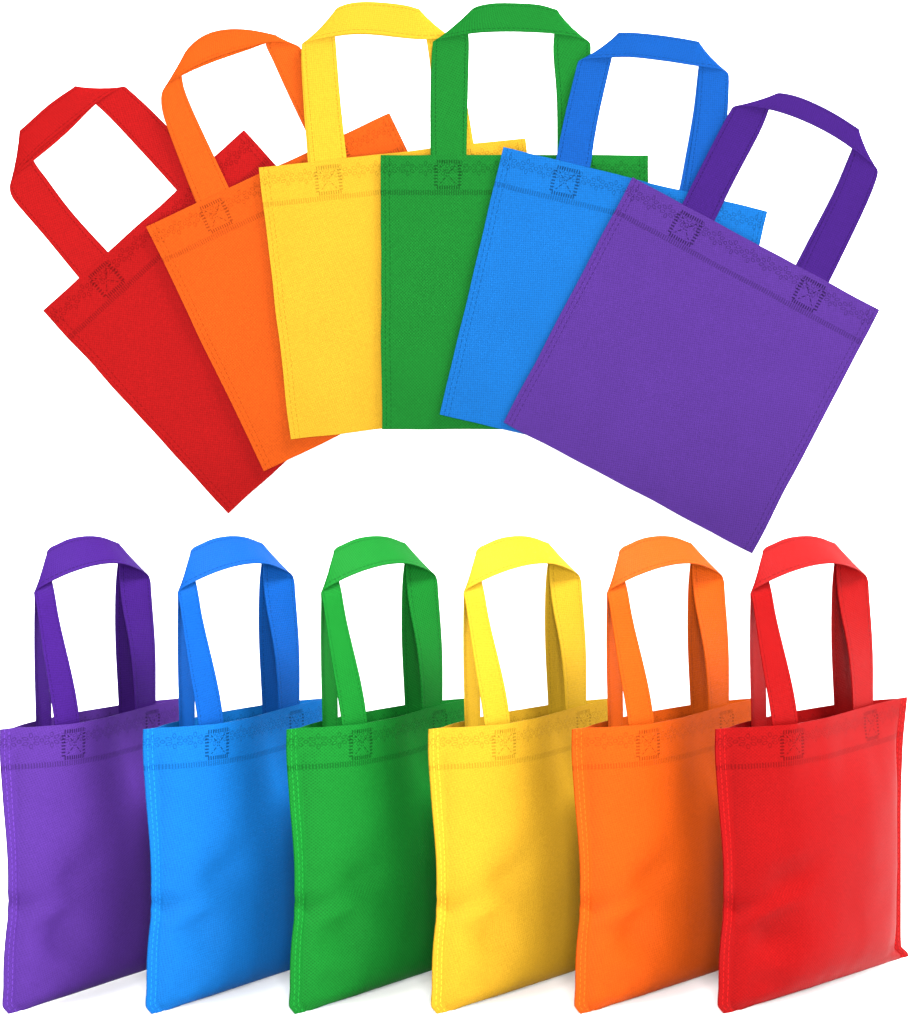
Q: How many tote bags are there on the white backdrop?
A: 12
